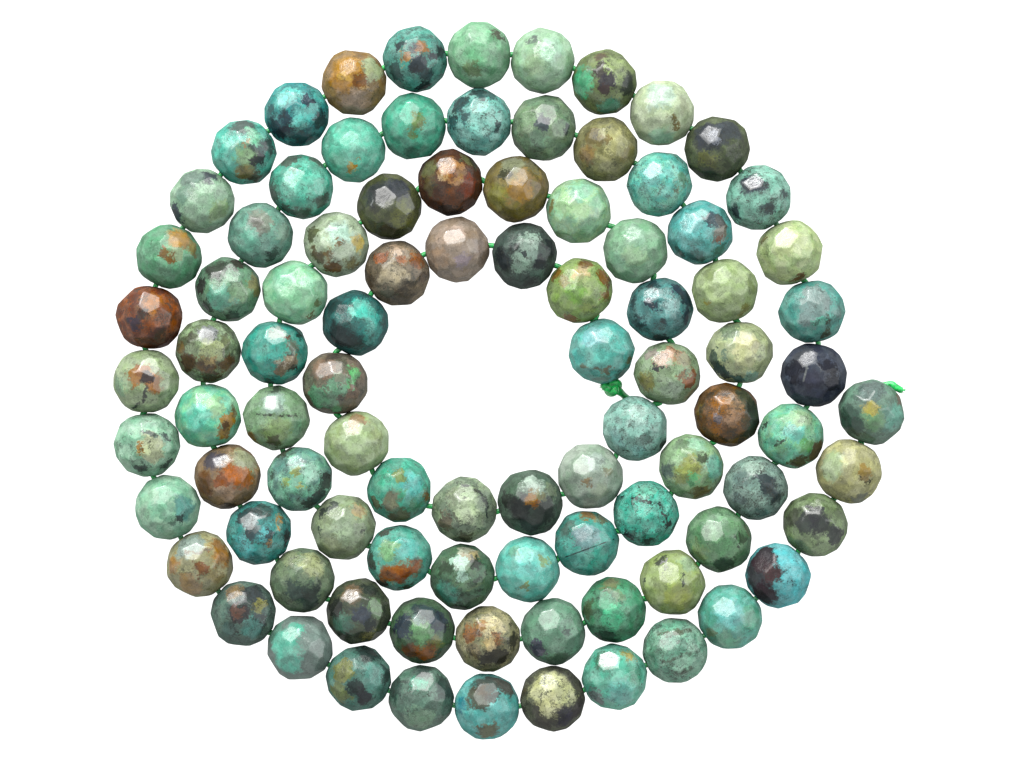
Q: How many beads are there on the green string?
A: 92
